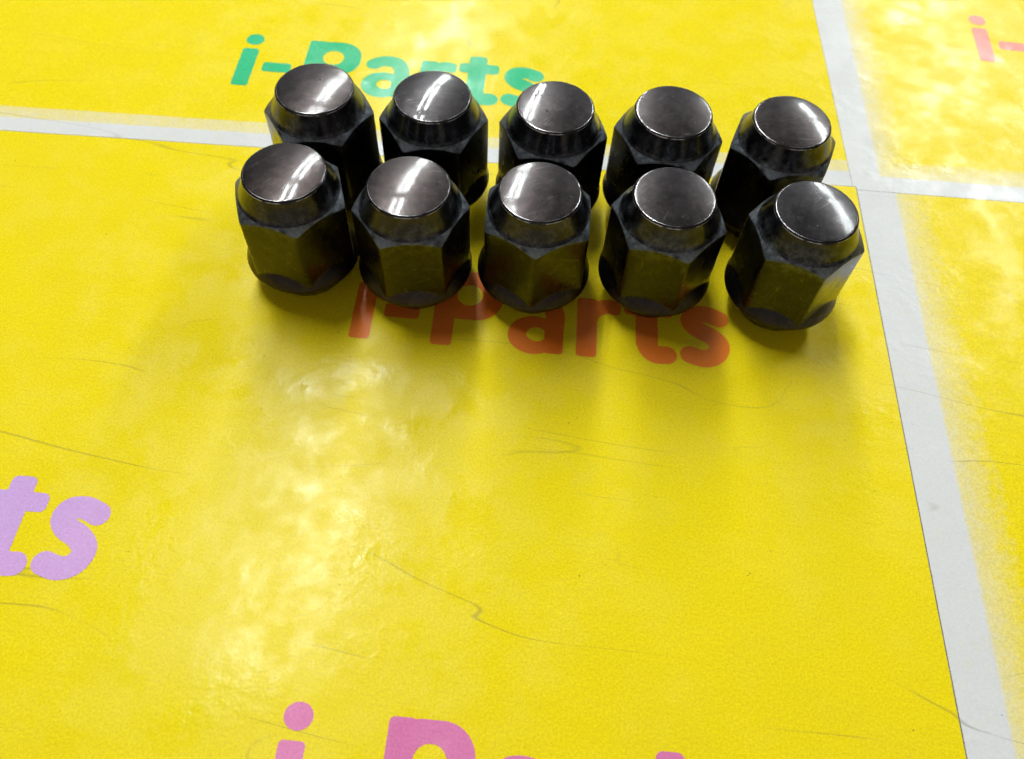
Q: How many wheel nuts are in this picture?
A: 10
